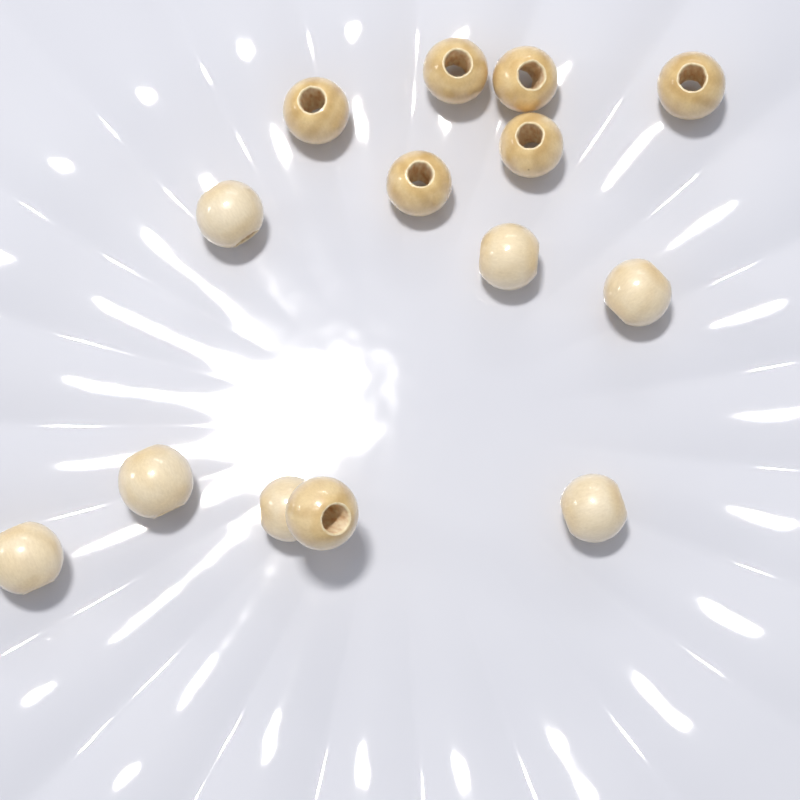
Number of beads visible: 14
